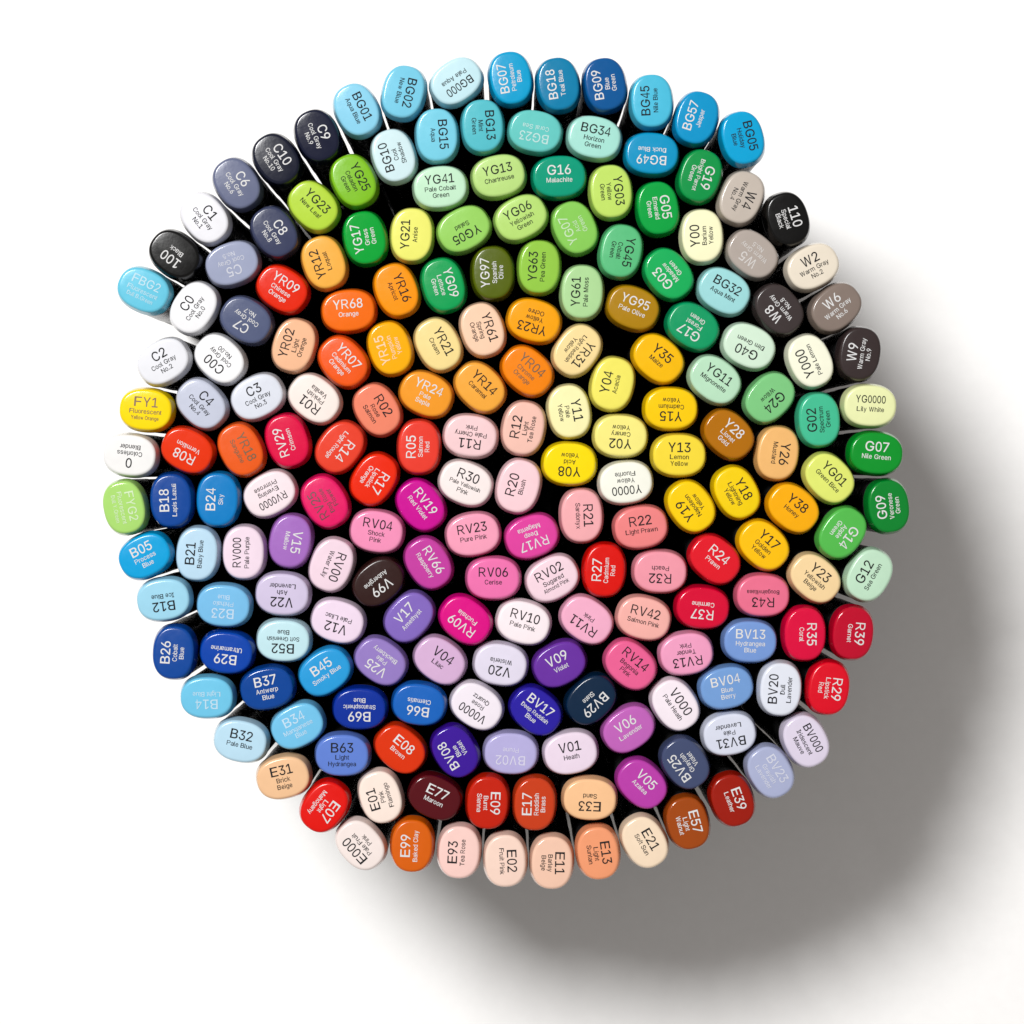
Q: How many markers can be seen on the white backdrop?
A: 200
